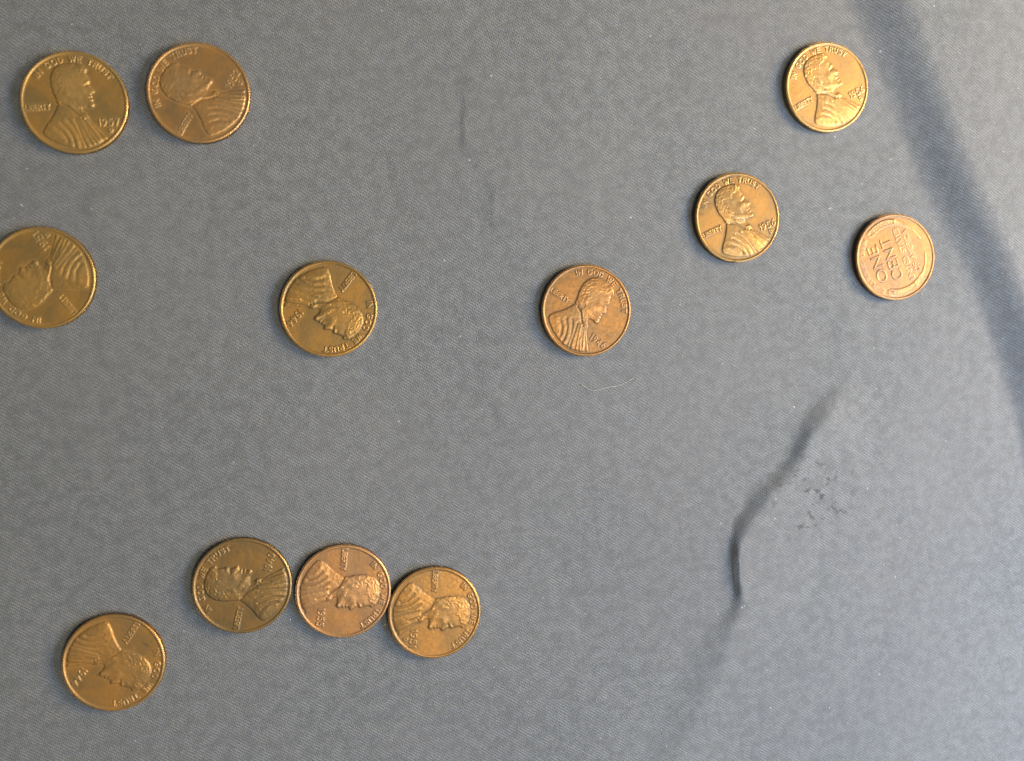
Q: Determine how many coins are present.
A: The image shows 12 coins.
